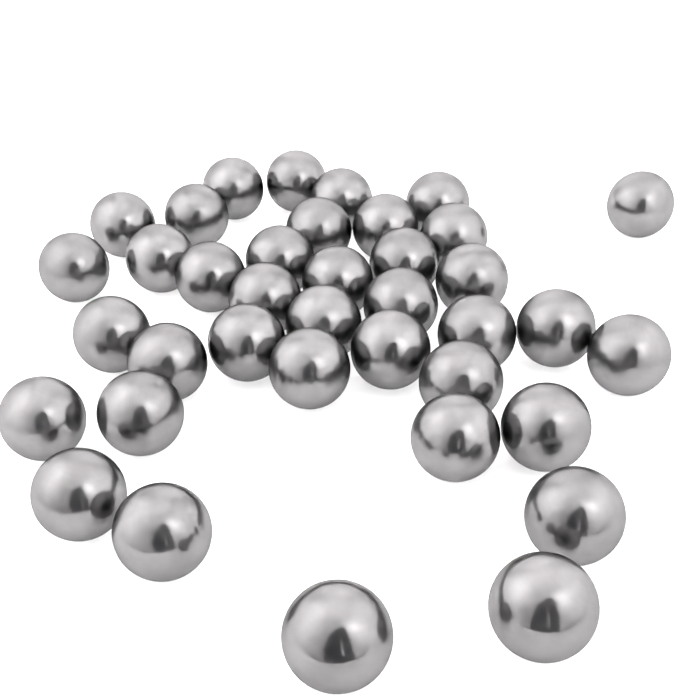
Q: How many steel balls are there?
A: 38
